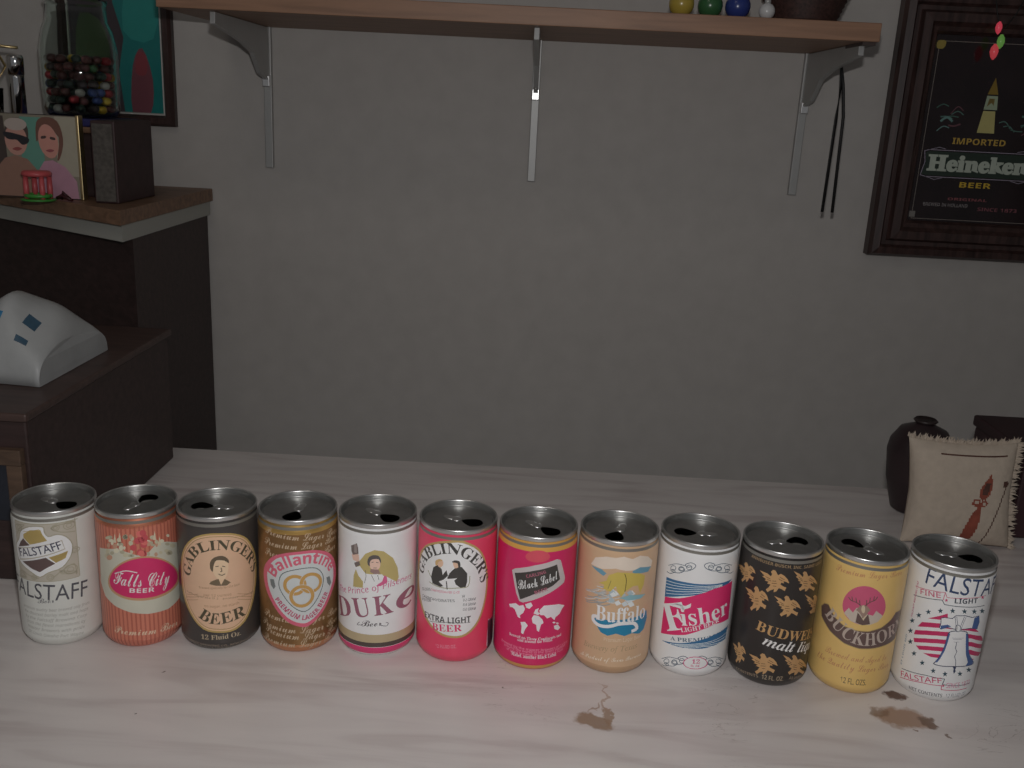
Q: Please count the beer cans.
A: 12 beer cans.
